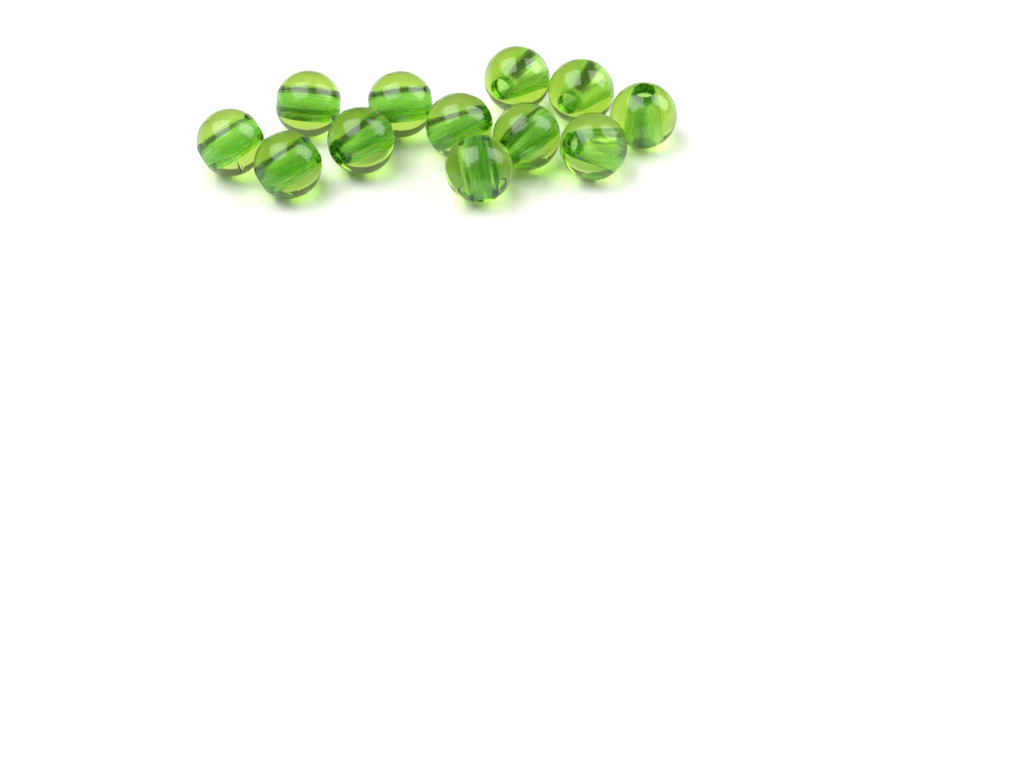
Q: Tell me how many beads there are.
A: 12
